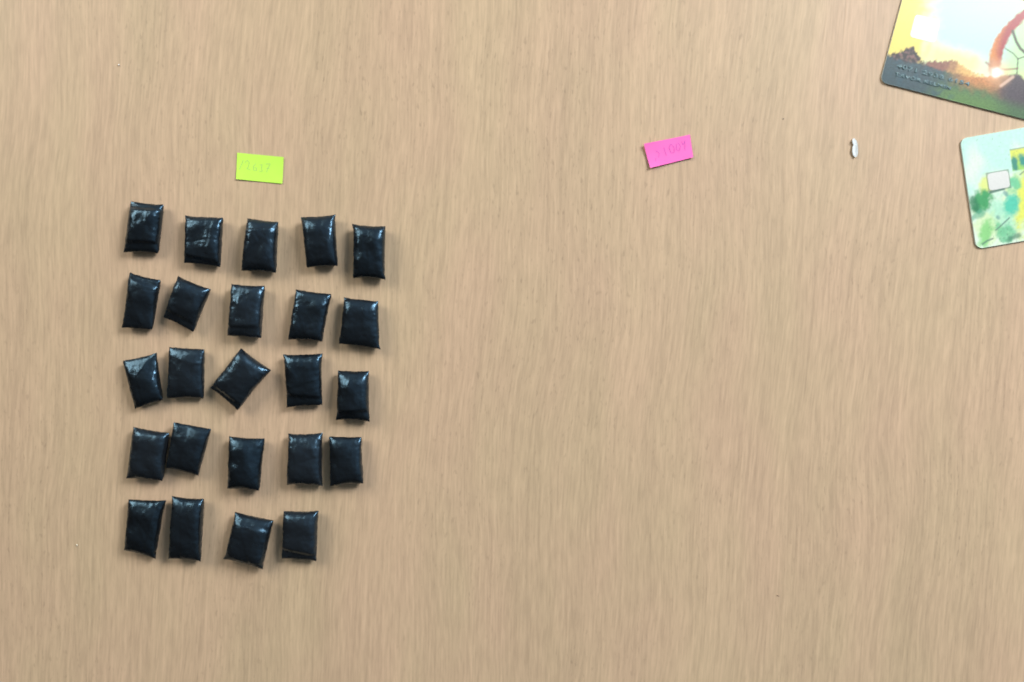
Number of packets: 24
